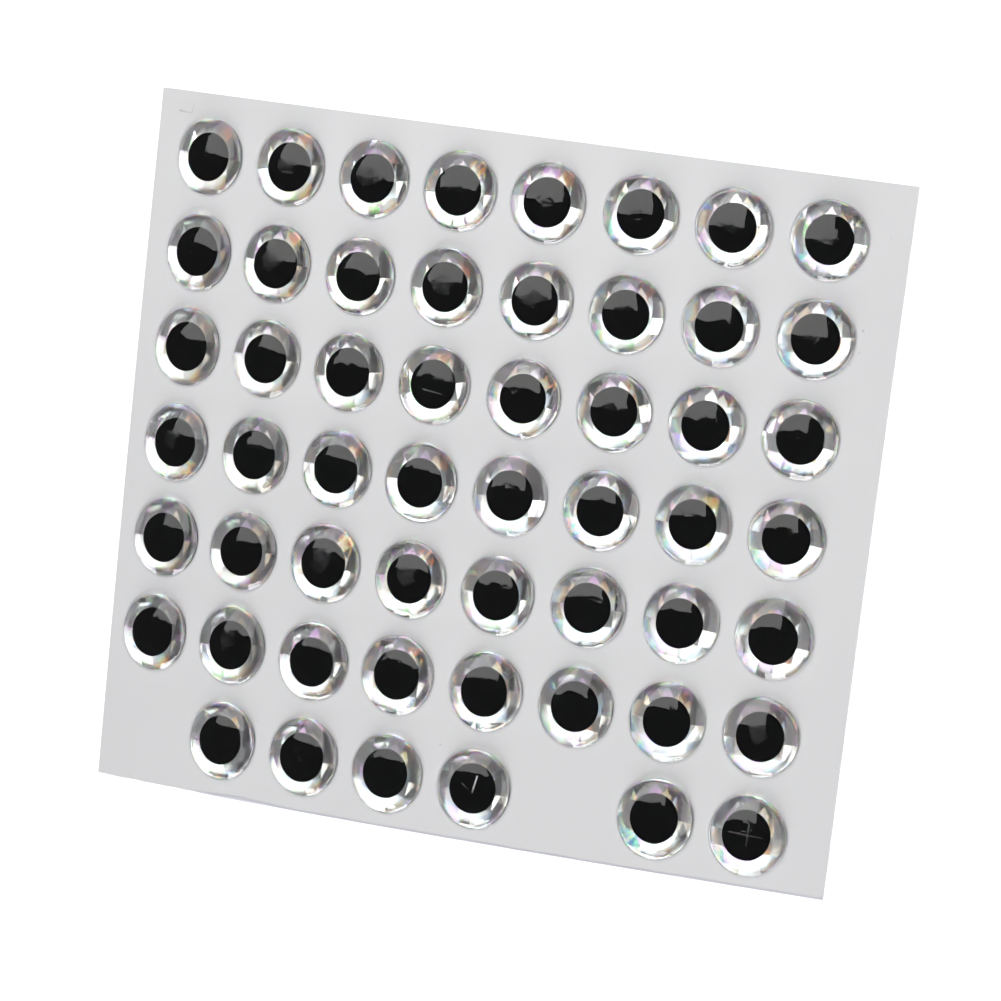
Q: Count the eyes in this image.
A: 54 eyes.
